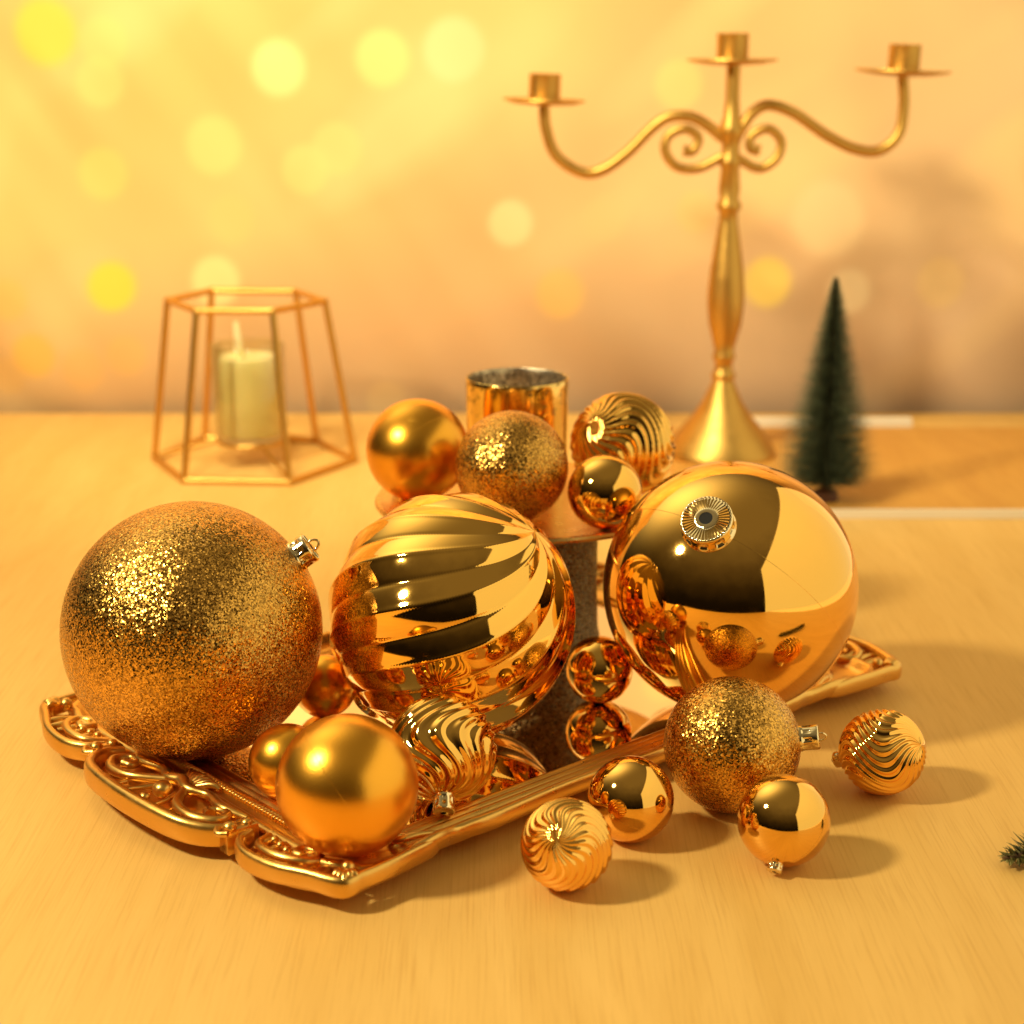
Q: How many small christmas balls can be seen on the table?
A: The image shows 14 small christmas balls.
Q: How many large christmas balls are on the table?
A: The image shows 3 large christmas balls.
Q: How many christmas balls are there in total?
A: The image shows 17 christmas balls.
